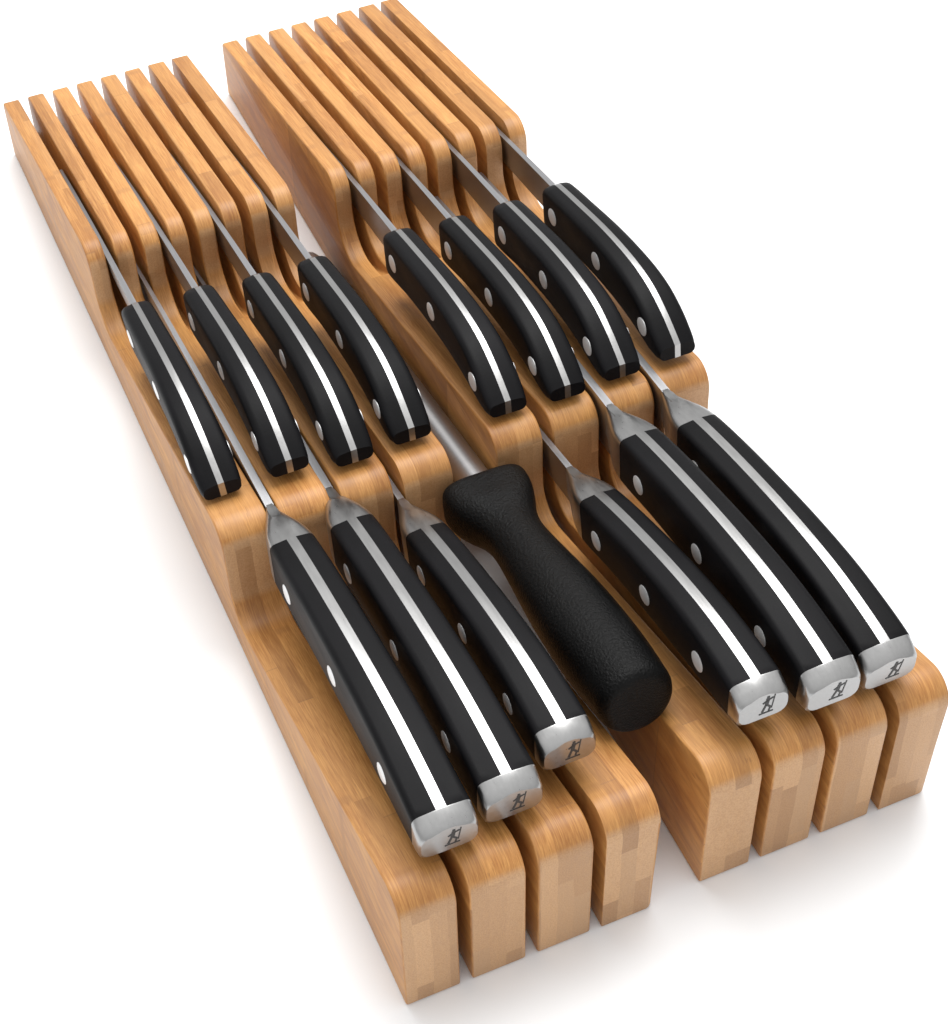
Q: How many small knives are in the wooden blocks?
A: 8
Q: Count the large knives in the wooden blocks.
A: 6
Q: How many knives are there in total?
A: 14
